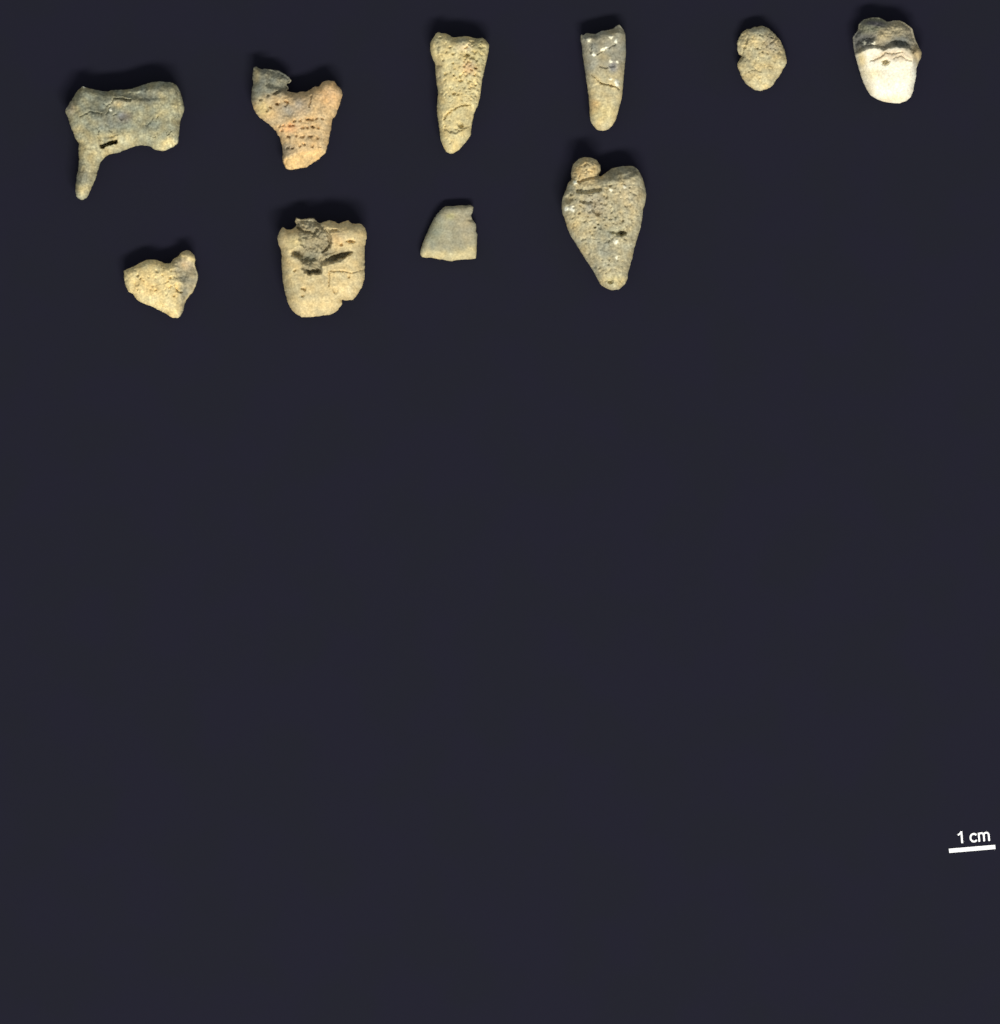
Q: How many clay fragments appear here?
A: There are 10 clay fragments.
